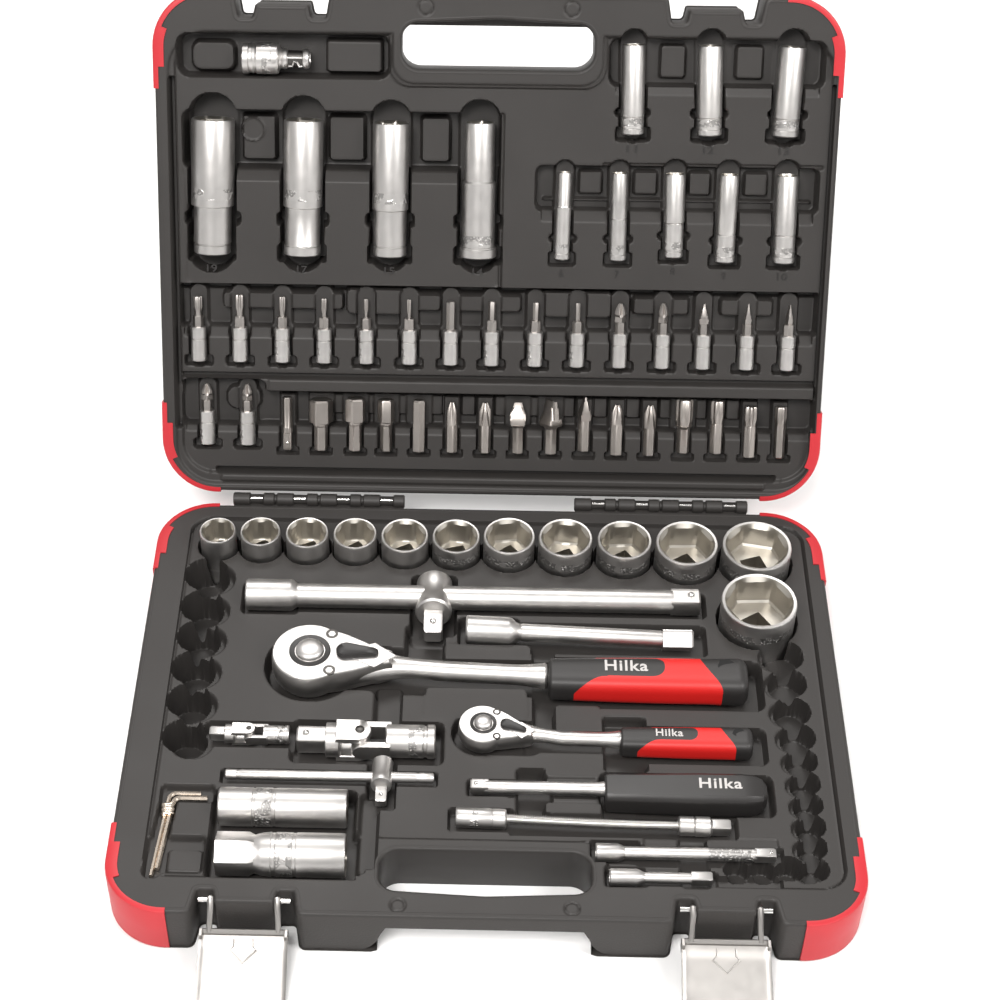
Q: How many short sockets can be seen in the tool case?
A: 12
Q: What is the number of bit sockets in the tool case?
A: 17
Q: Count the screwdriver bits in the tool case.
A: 16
